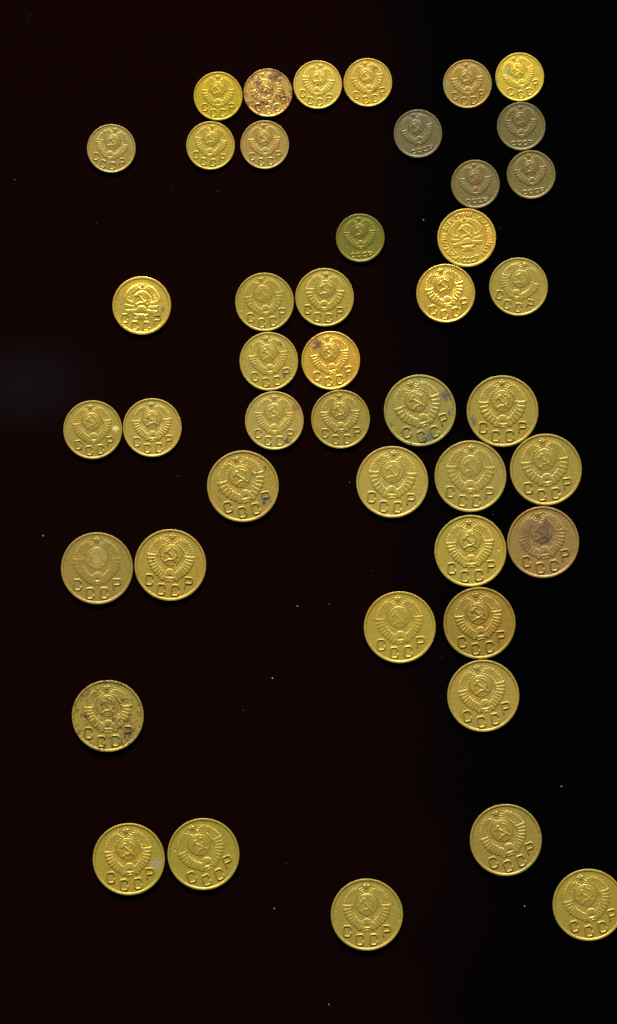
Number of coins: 45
